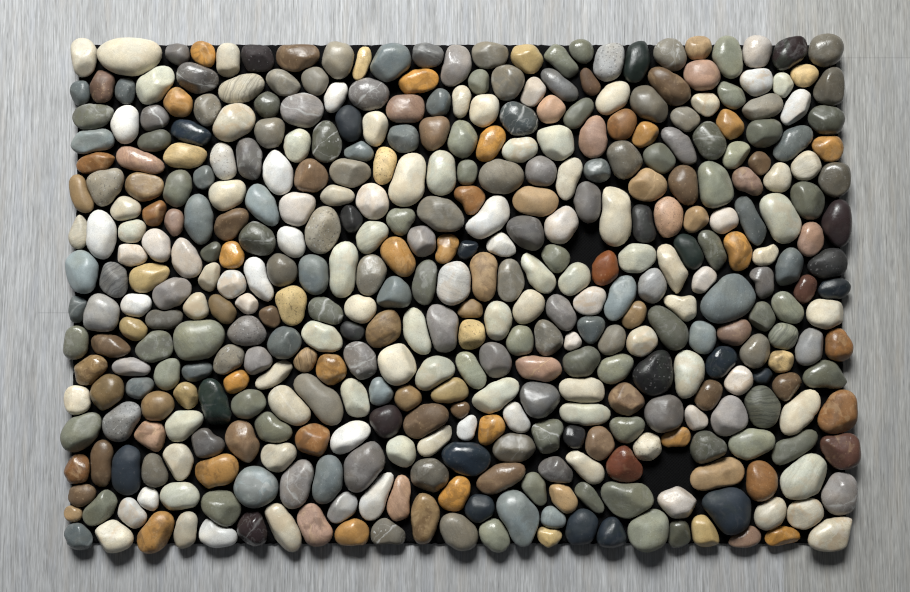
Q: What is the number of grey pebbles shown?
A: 161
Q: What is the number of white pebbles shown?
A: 107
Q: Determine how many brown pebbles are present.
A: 103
